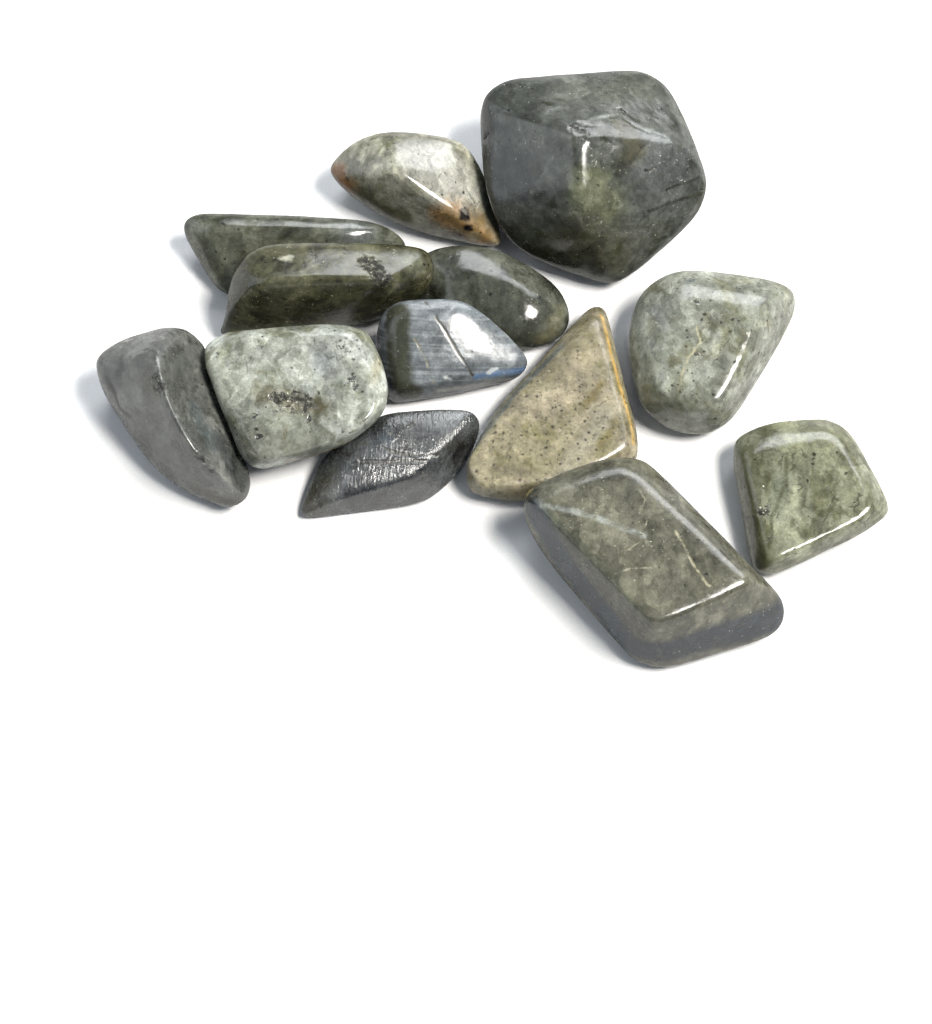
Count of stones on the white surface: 13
